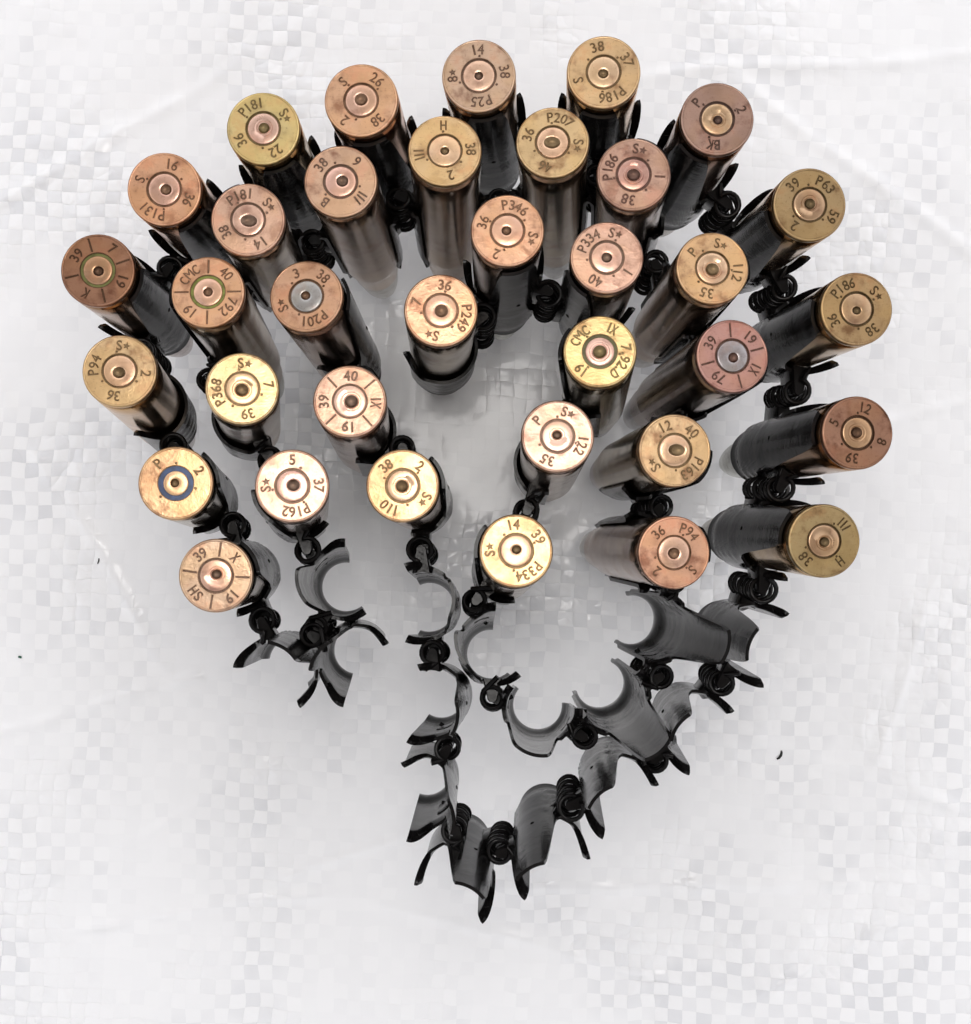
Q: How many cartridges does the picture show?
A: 35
